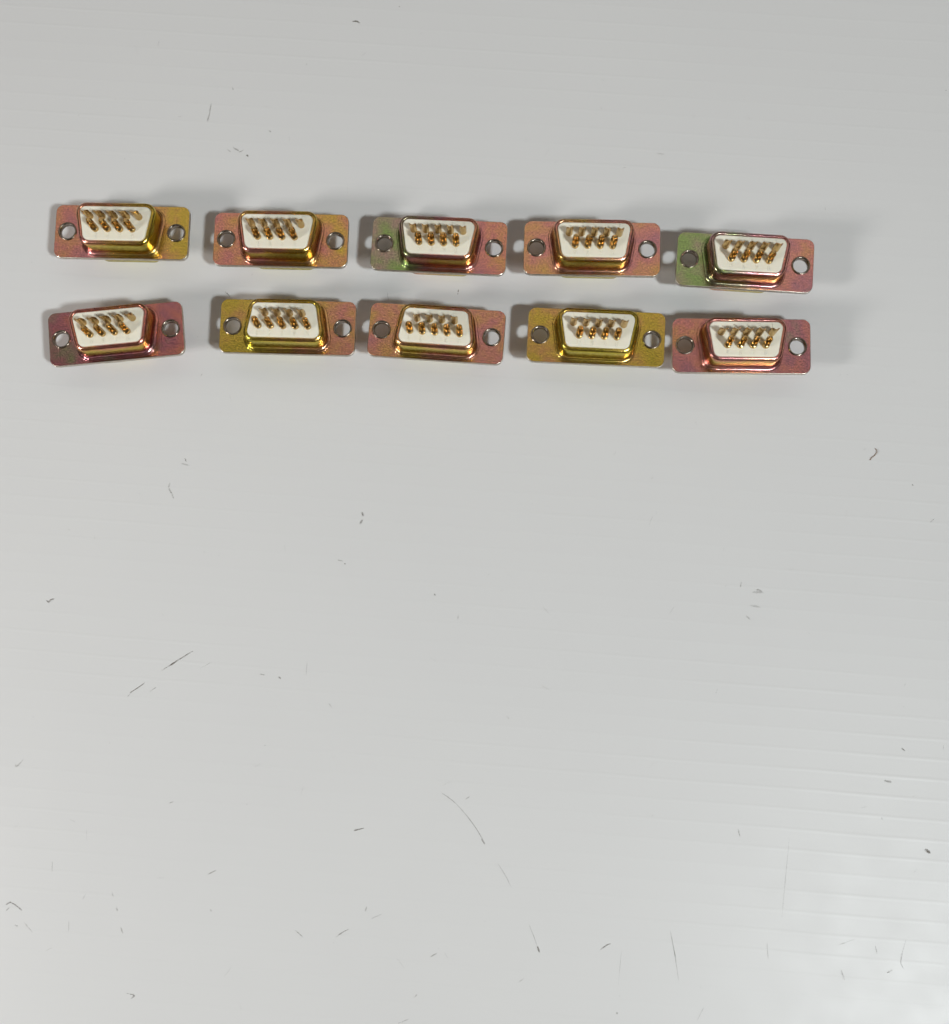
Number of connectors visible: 10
